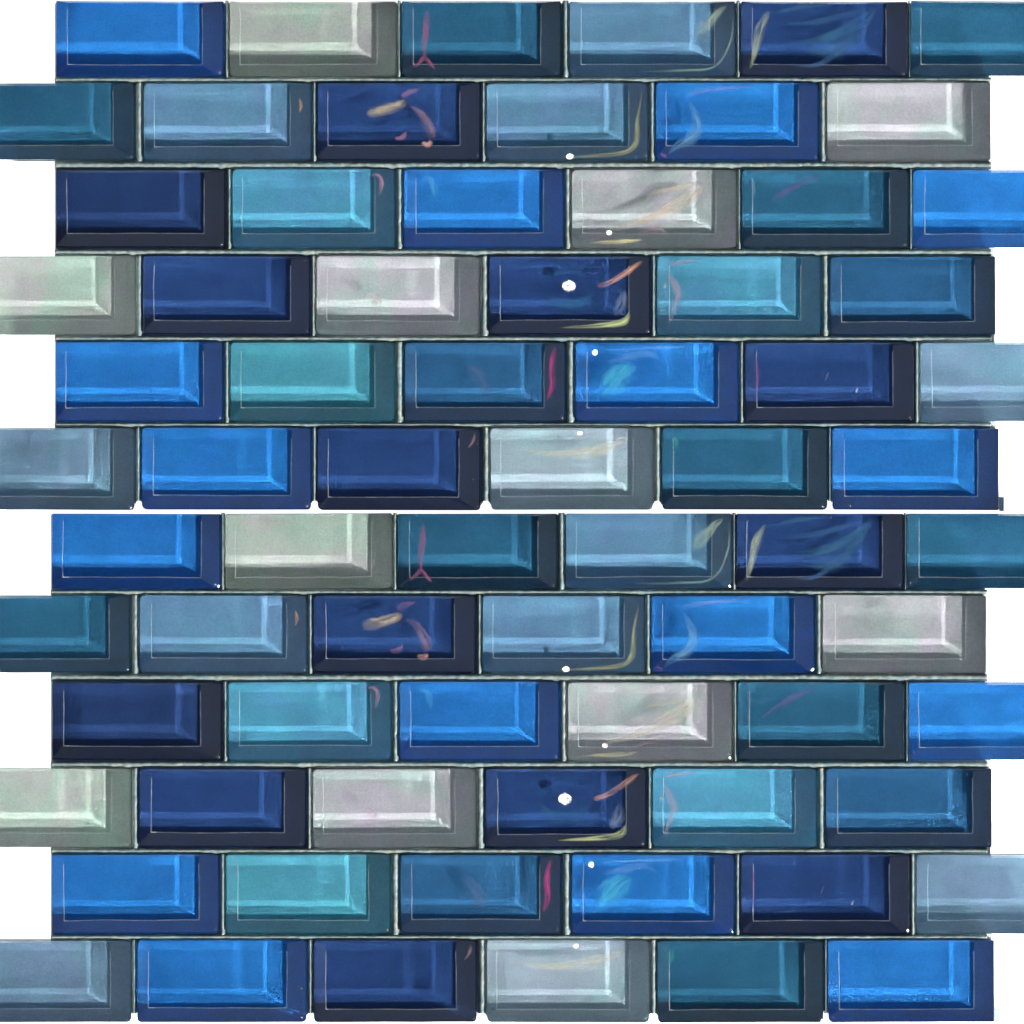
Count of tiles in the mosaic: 72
